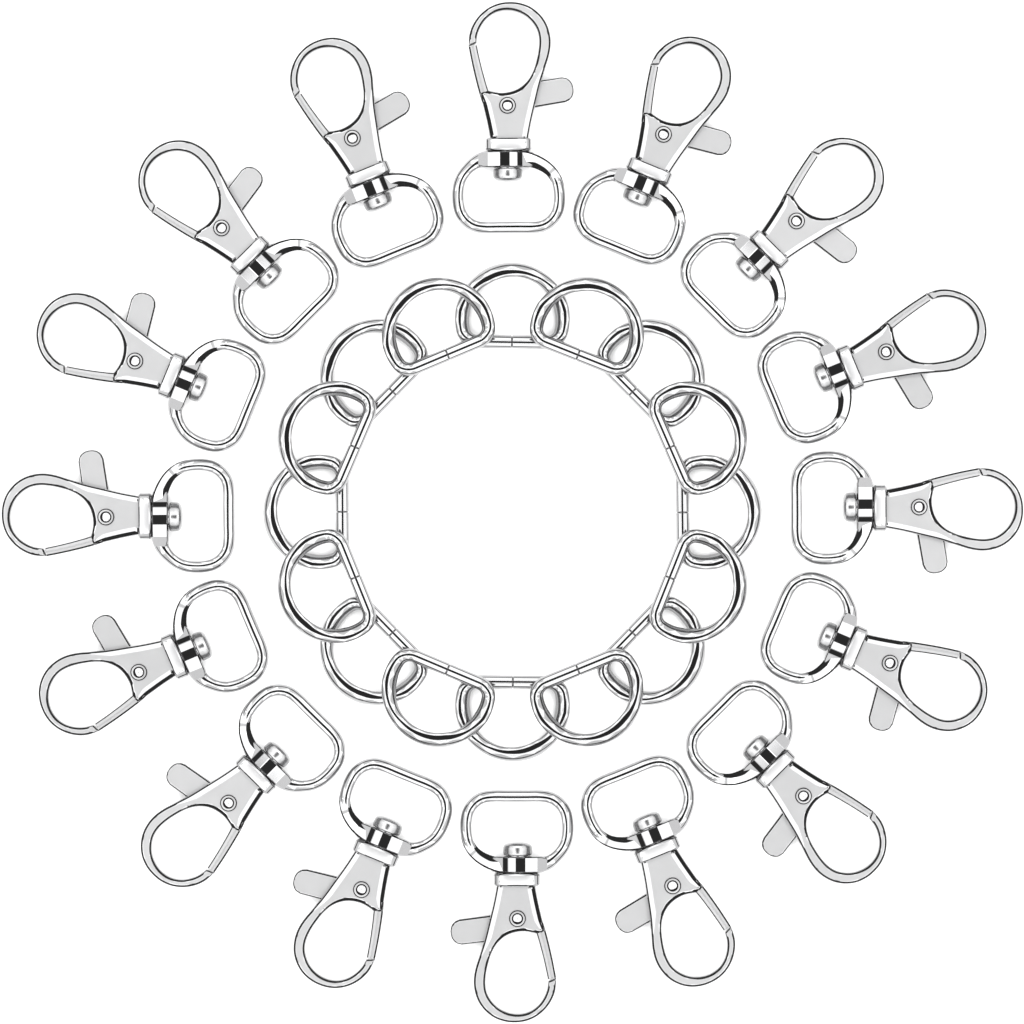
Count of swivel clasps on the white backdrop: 16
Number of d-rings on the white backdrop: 16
